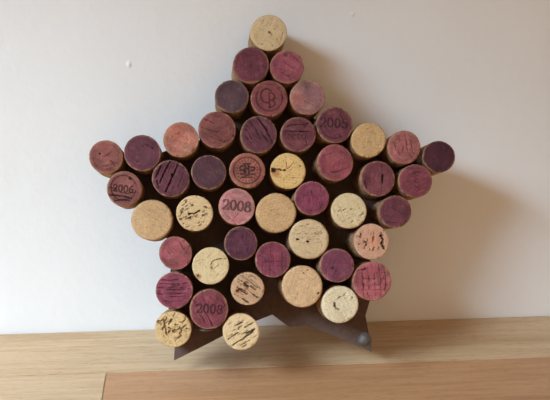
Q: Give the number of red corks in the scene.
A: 31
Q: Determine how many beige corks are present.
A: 15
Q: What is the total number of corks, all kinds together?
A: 46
